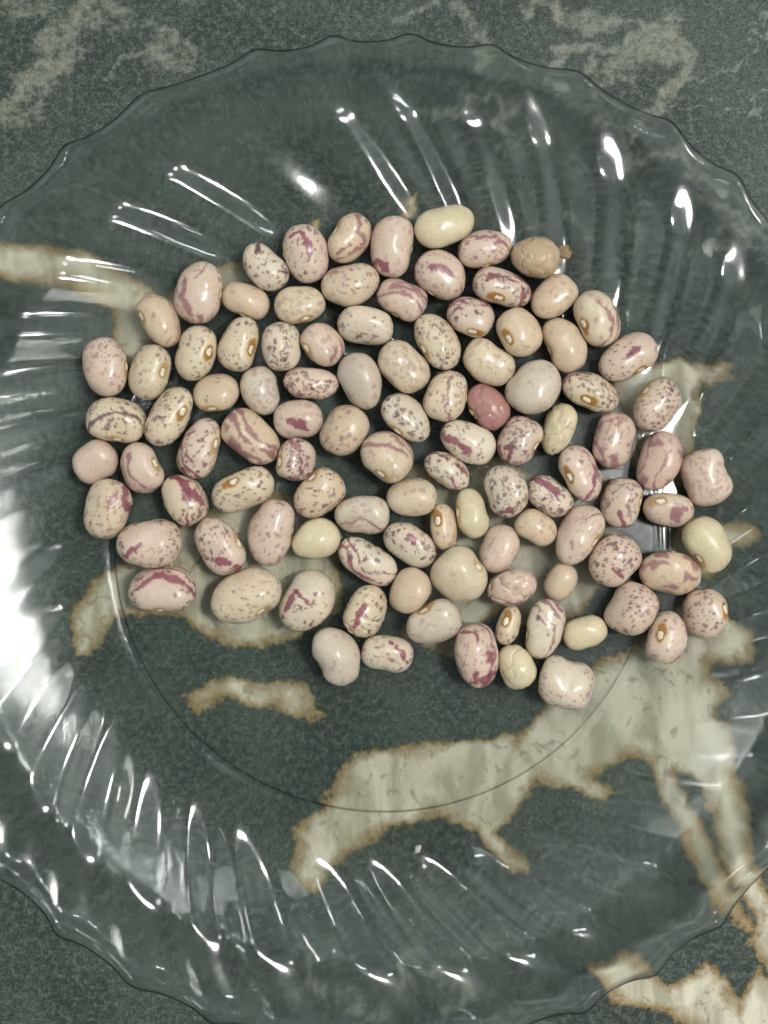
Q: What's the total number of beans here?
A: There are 103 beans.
